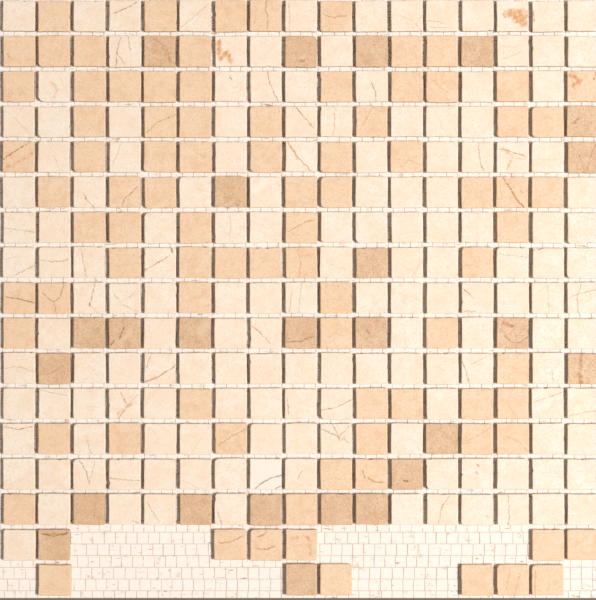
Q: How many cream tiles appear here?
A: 156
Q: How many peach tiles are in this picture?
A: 87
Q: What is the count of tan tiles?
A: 25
